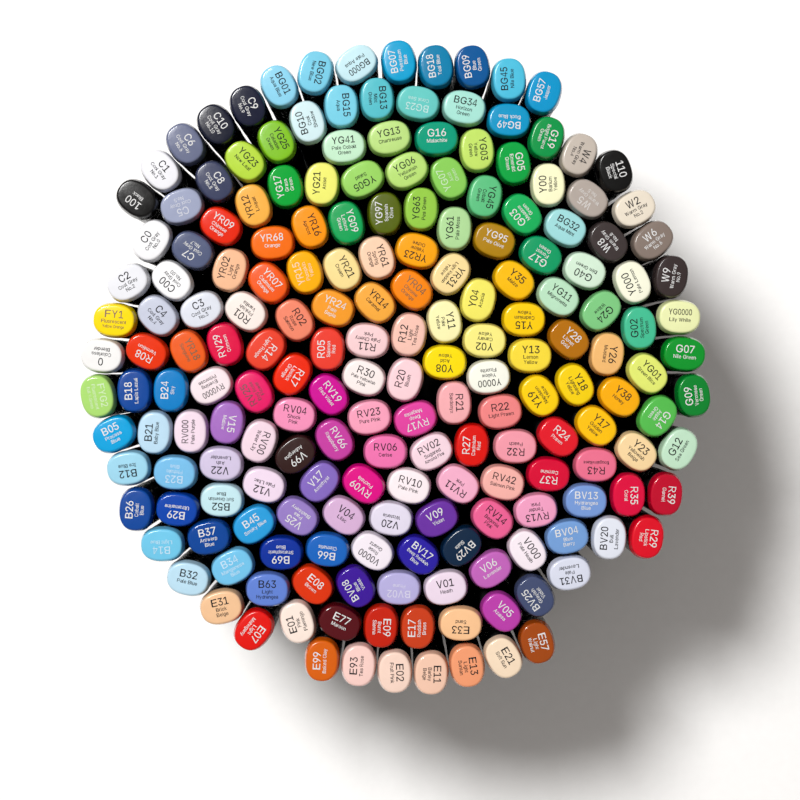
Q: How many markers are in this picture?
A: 194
